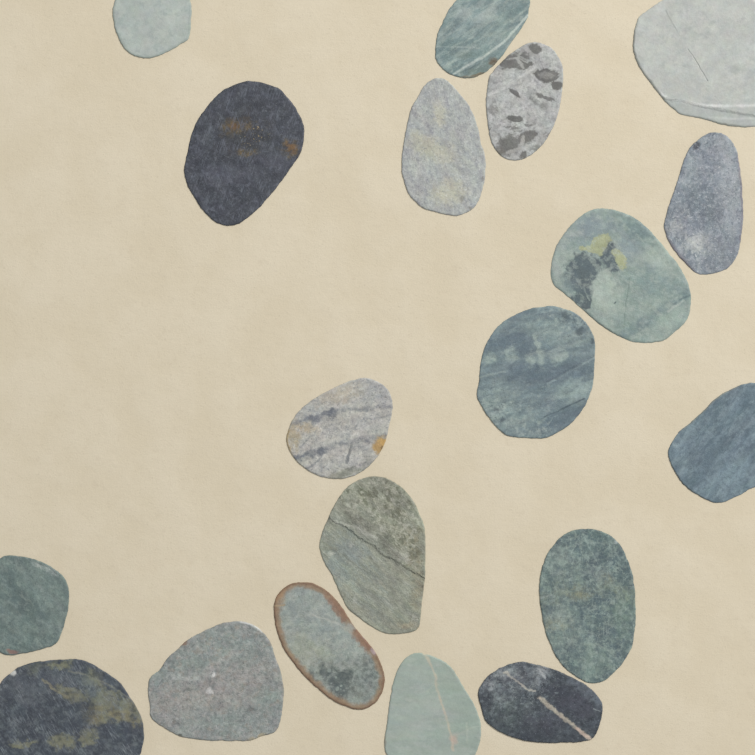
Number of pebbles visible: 19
